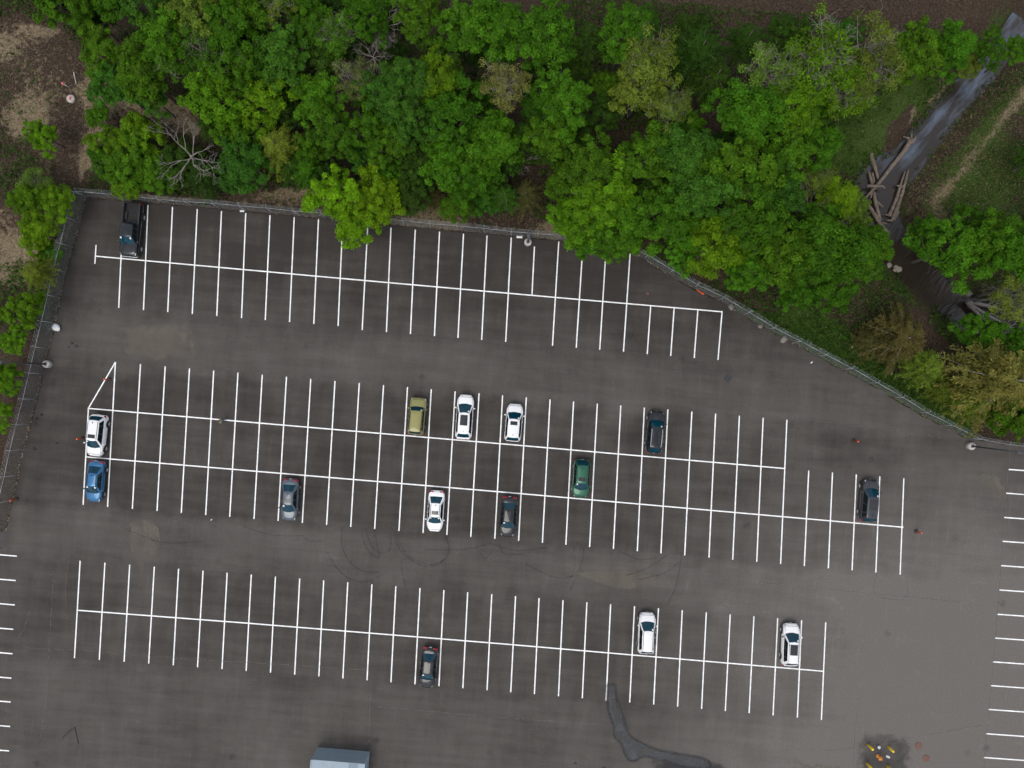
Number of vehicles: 15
